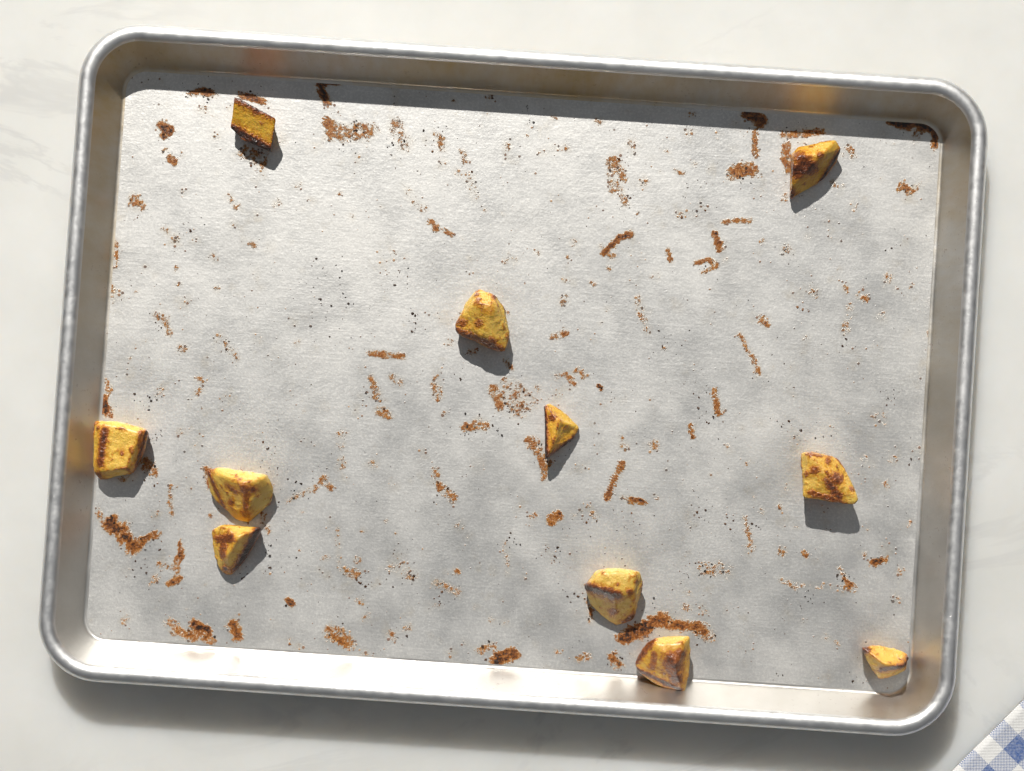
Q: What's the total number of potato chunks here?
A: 11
